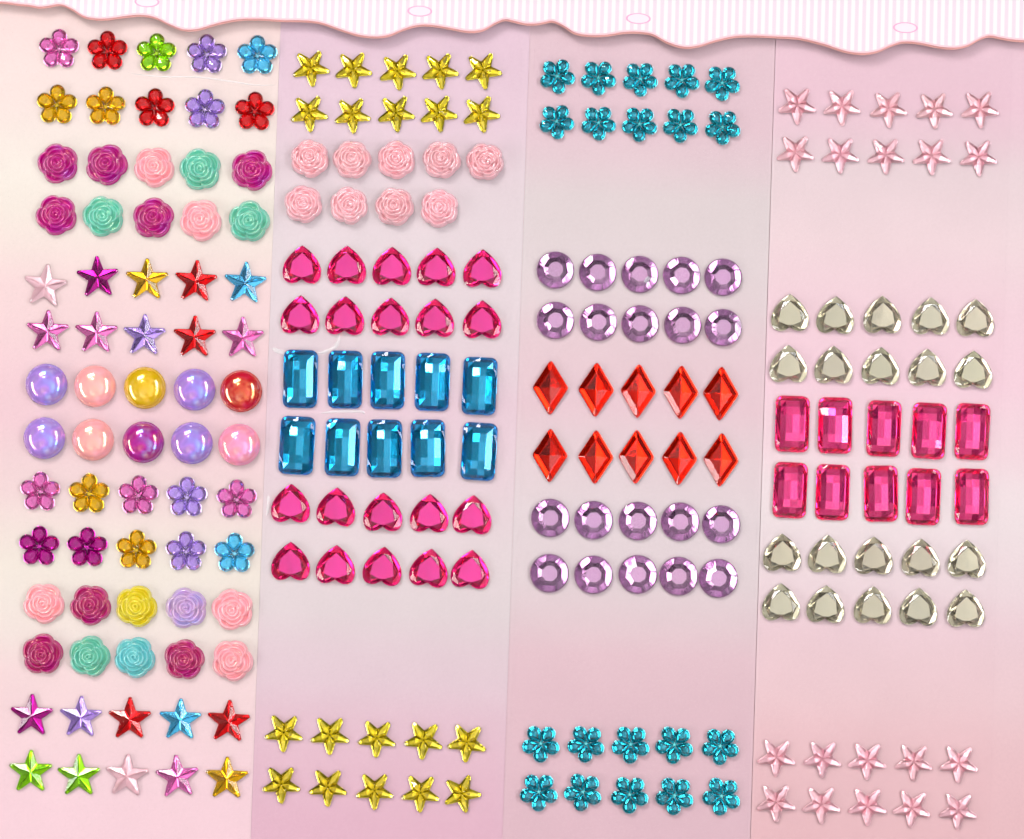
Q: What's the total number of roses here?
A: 29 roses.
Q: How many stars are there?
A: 60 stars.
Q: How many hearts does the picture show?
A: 40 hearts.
